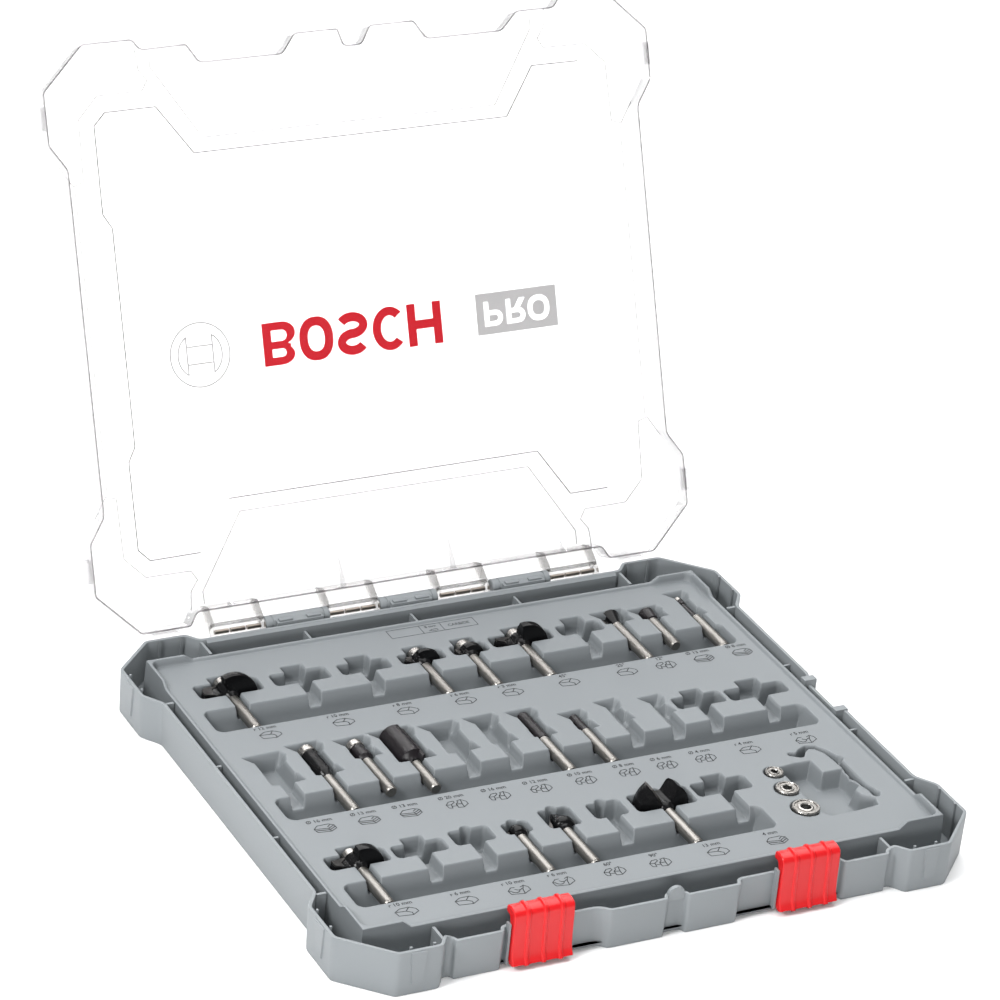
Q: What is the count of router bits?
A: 16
